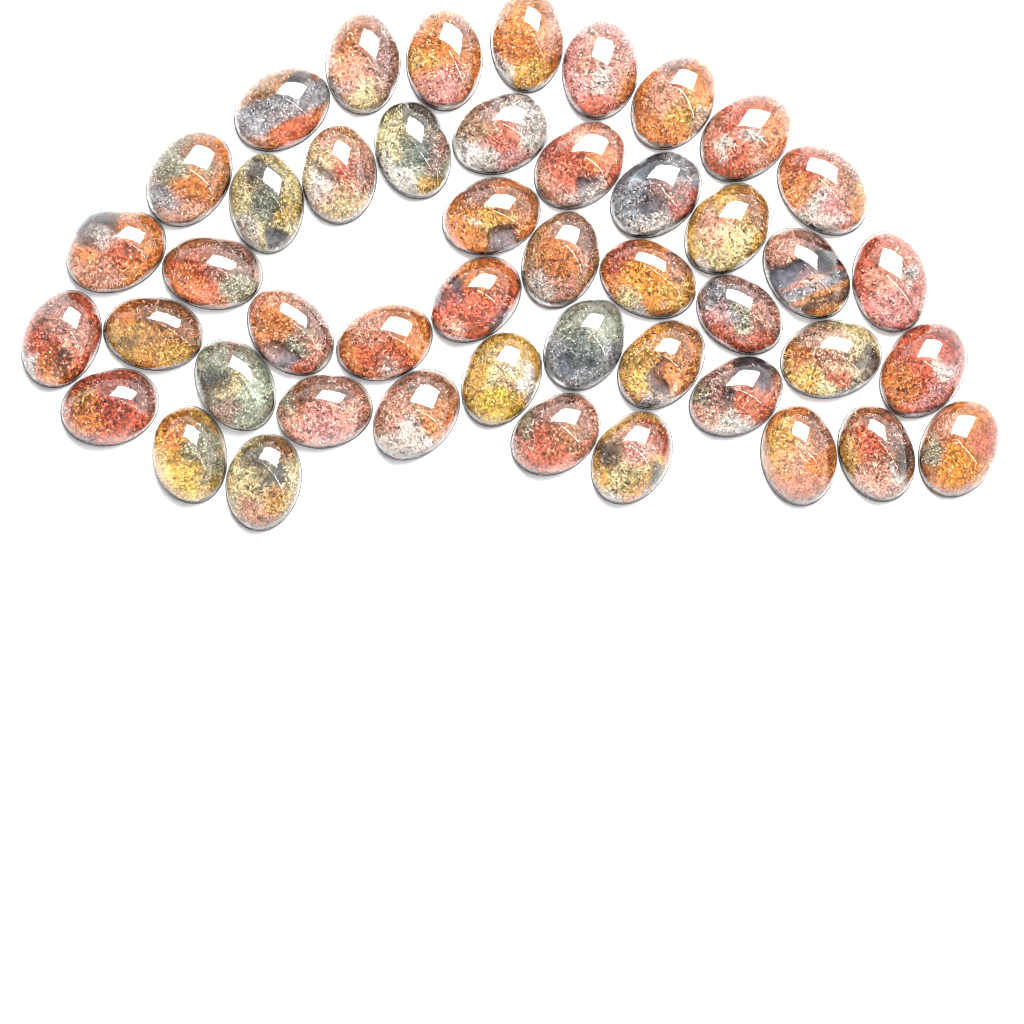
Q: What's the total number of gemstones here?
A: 46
